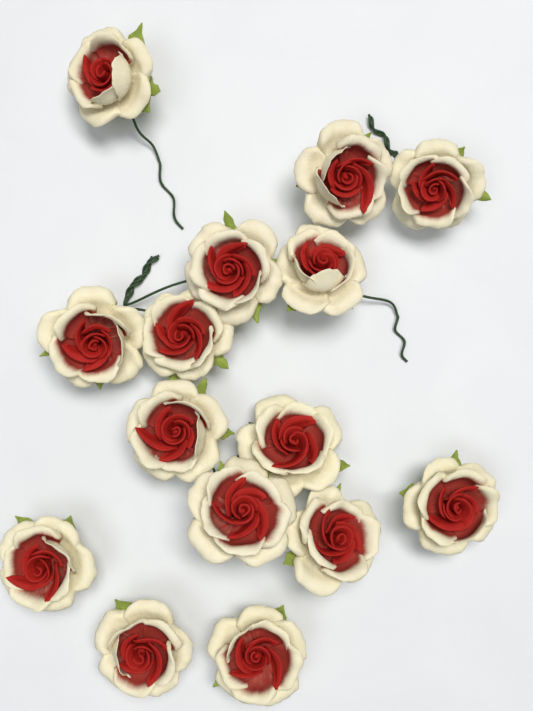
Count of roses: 15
